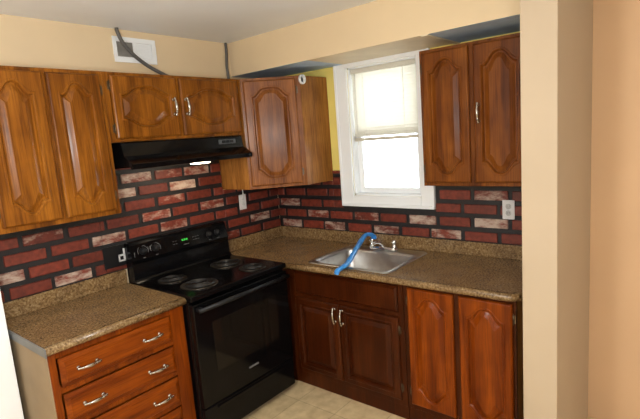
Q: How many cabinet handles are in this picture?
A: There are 10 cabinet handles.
